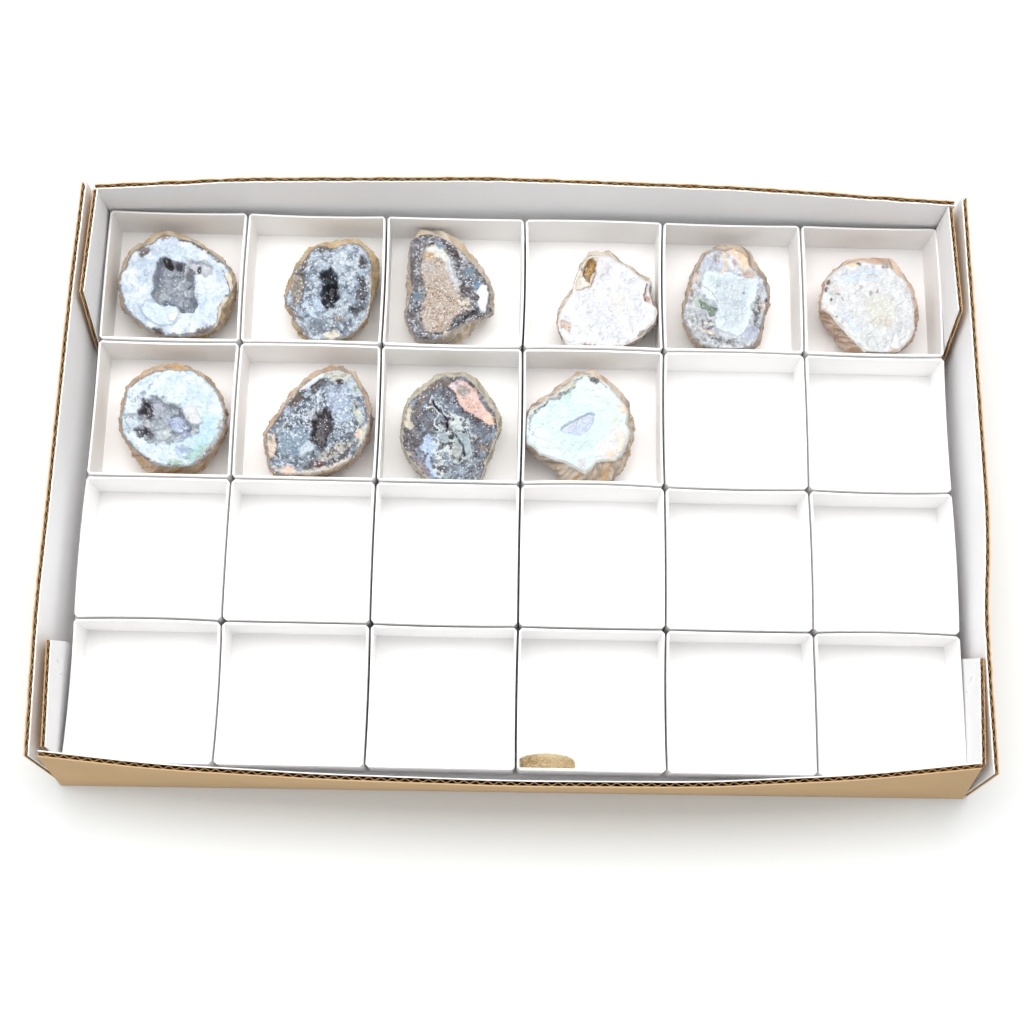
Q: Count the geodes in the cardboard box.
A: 10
